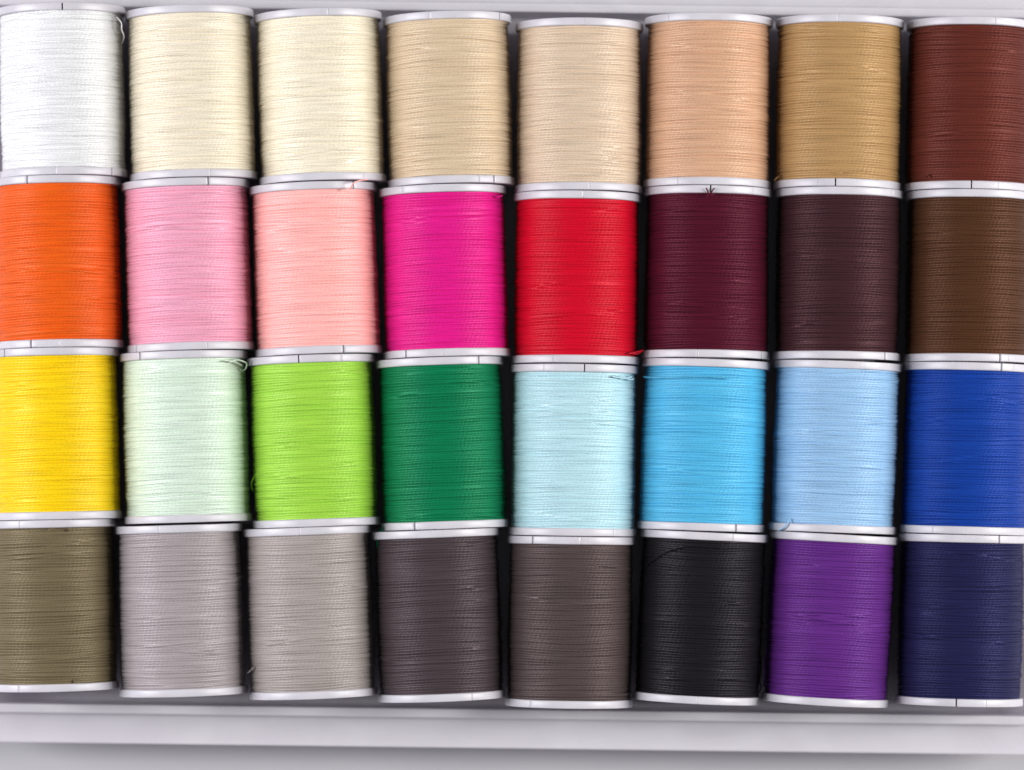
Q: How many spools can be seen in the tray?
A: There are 32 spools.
